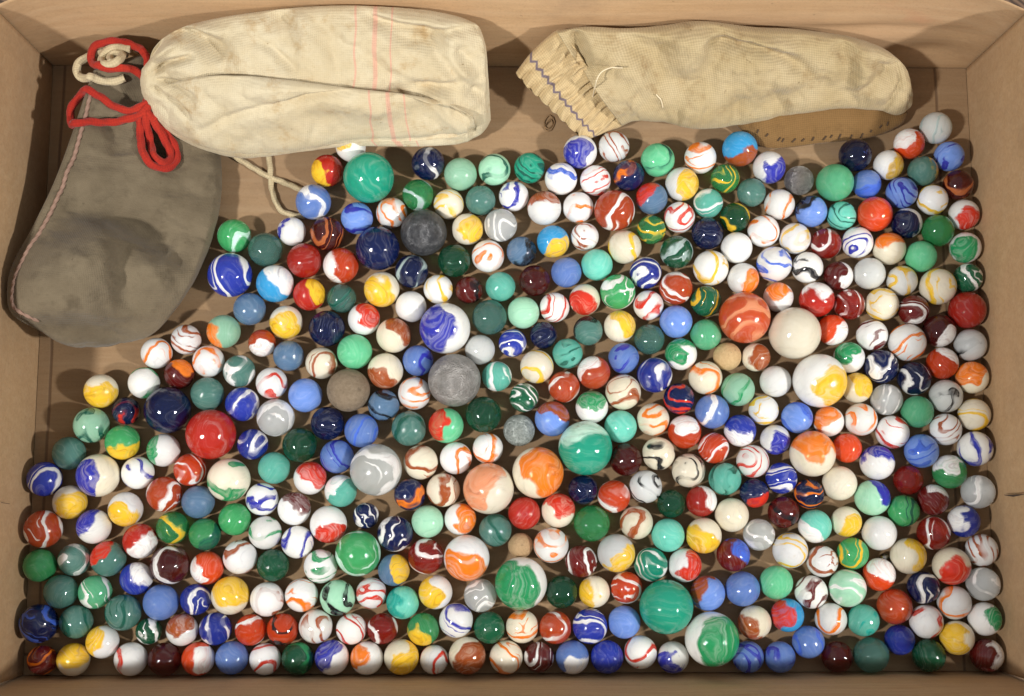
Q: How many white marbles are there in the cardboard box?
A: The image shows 169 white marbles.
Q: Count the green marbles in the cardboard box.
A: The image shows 89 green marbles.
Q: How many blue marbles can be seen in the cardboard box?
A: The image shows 76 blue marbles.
